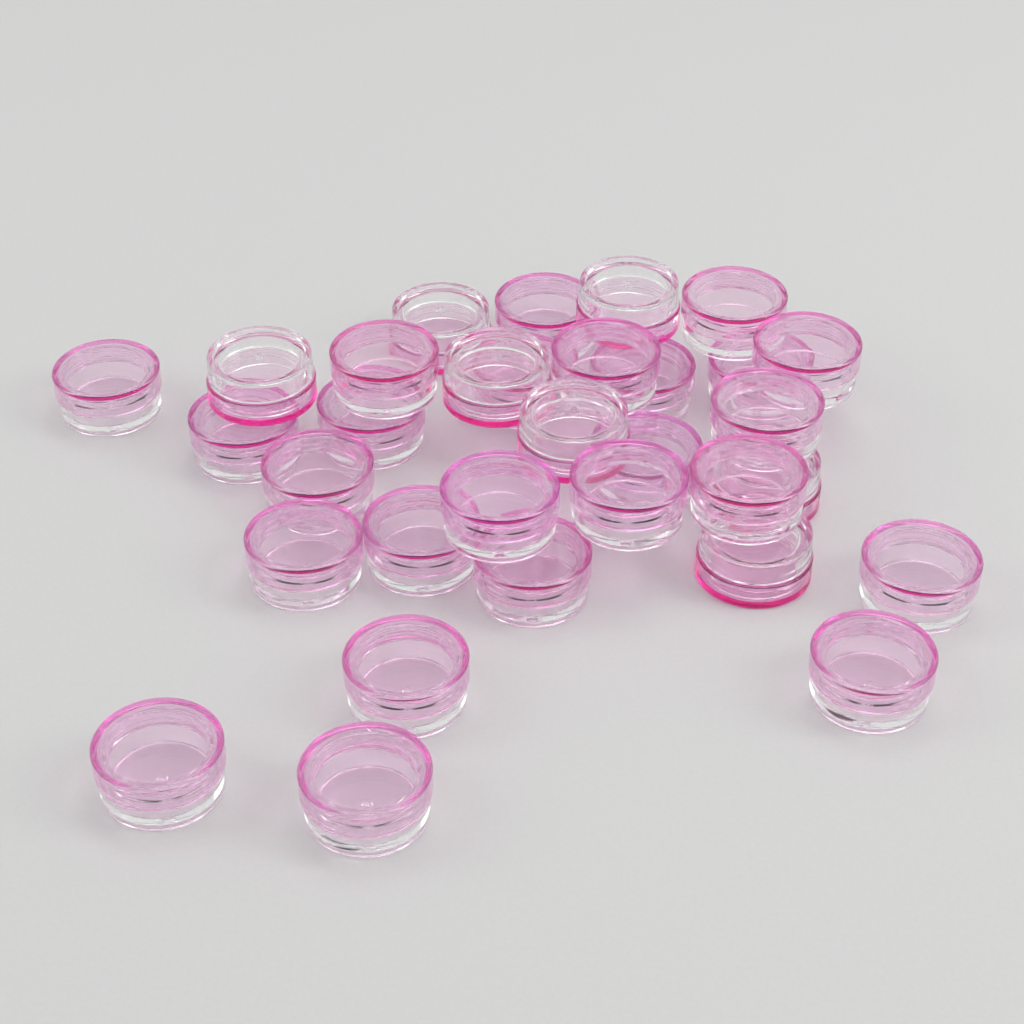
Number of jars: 32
